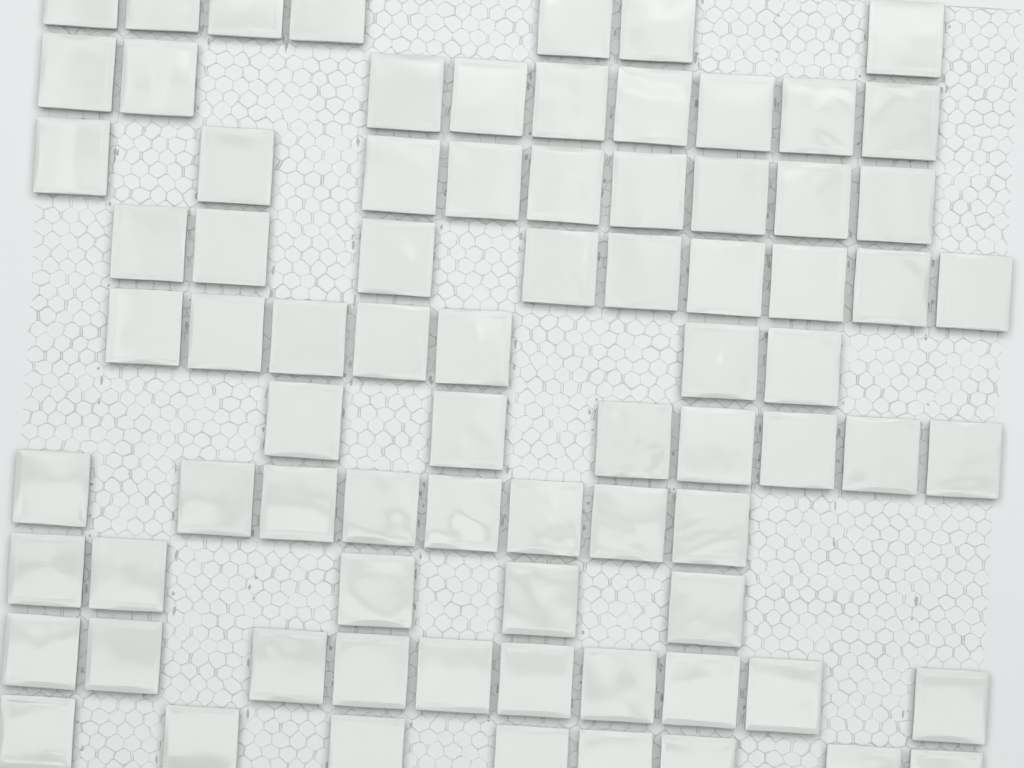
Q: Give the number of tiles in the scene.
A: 79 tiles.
